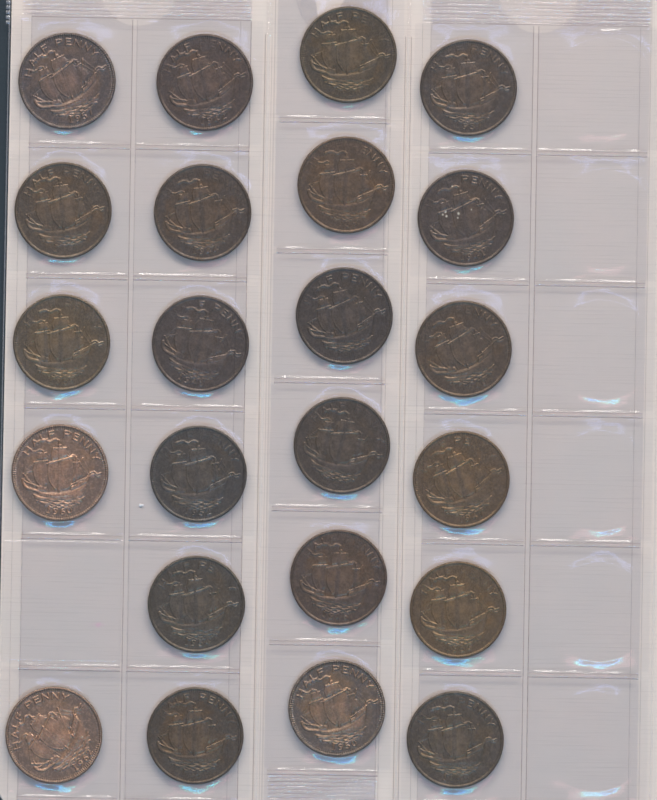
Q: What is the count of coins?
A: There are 23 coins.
